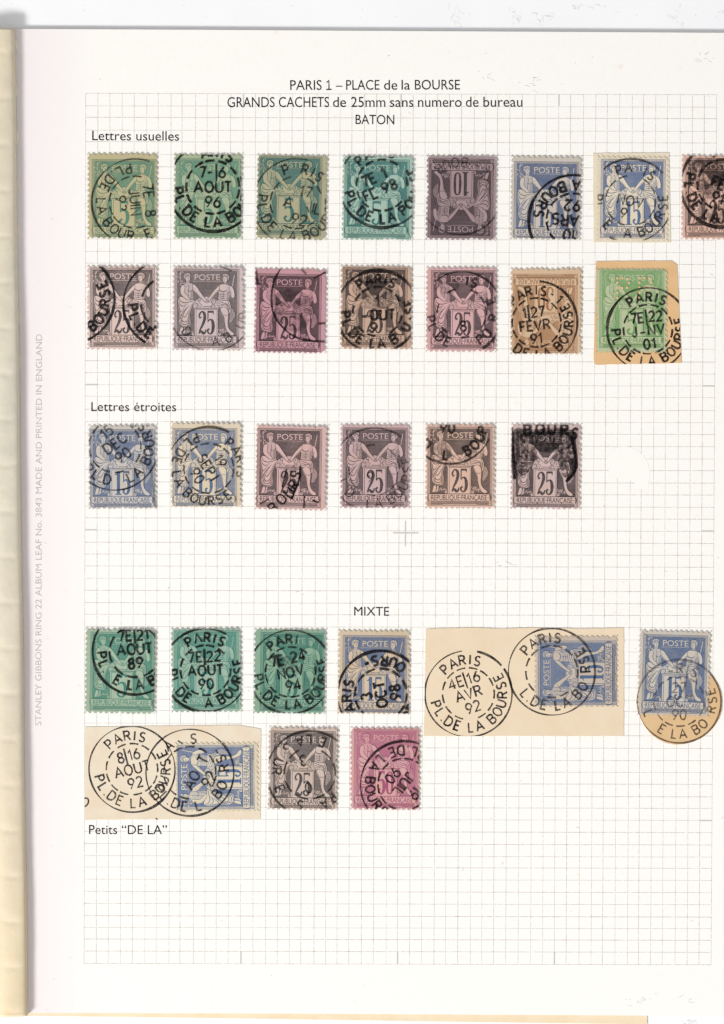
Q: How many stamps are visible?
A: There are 30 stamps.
